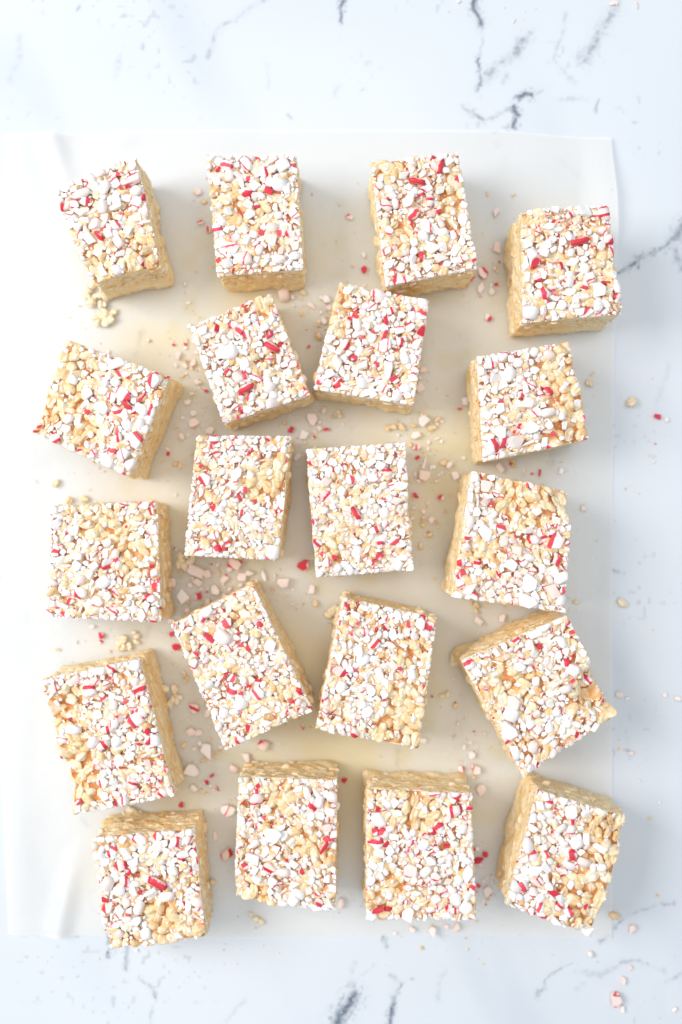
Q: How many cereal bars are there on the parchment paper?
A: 20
